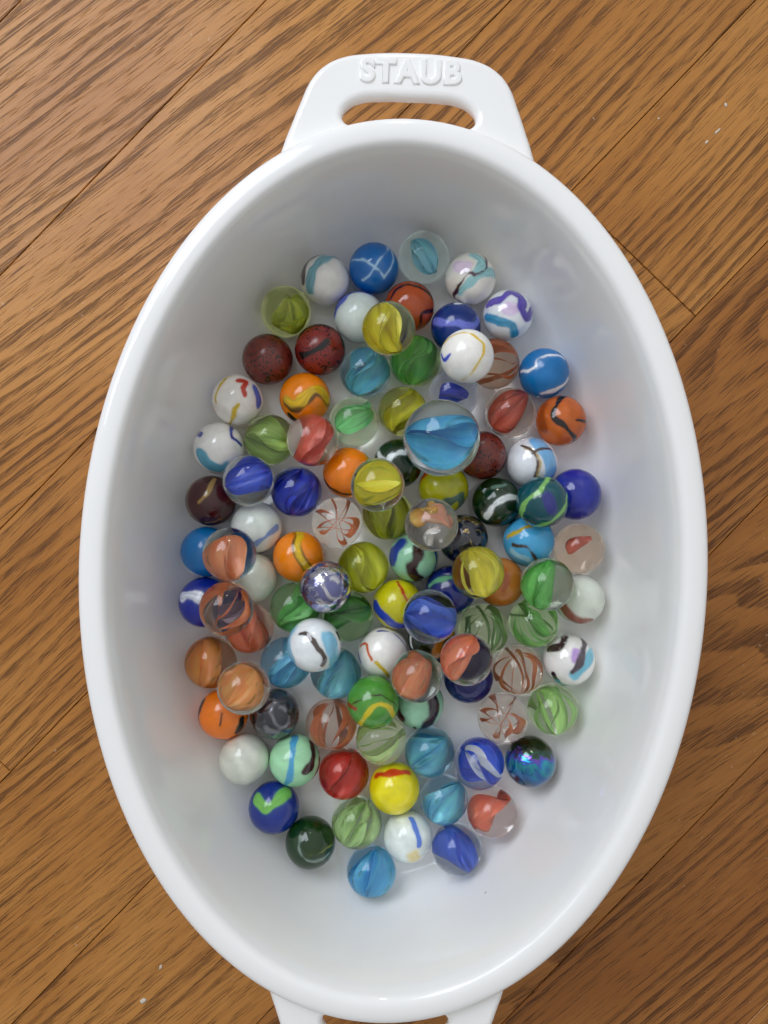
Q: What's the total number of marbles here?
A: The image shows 103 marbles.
